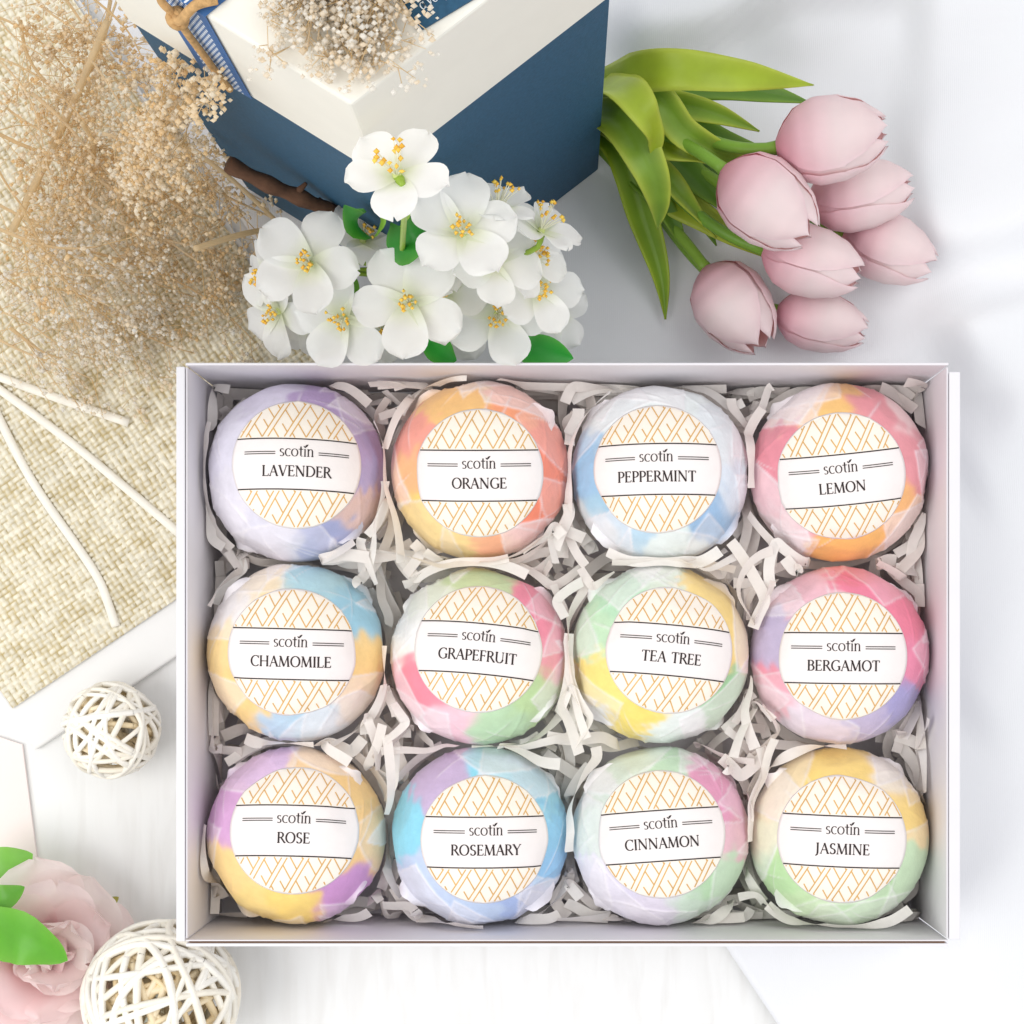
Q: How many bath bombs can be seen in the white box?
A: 12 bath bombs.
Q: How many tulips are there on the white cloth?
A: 7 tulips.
